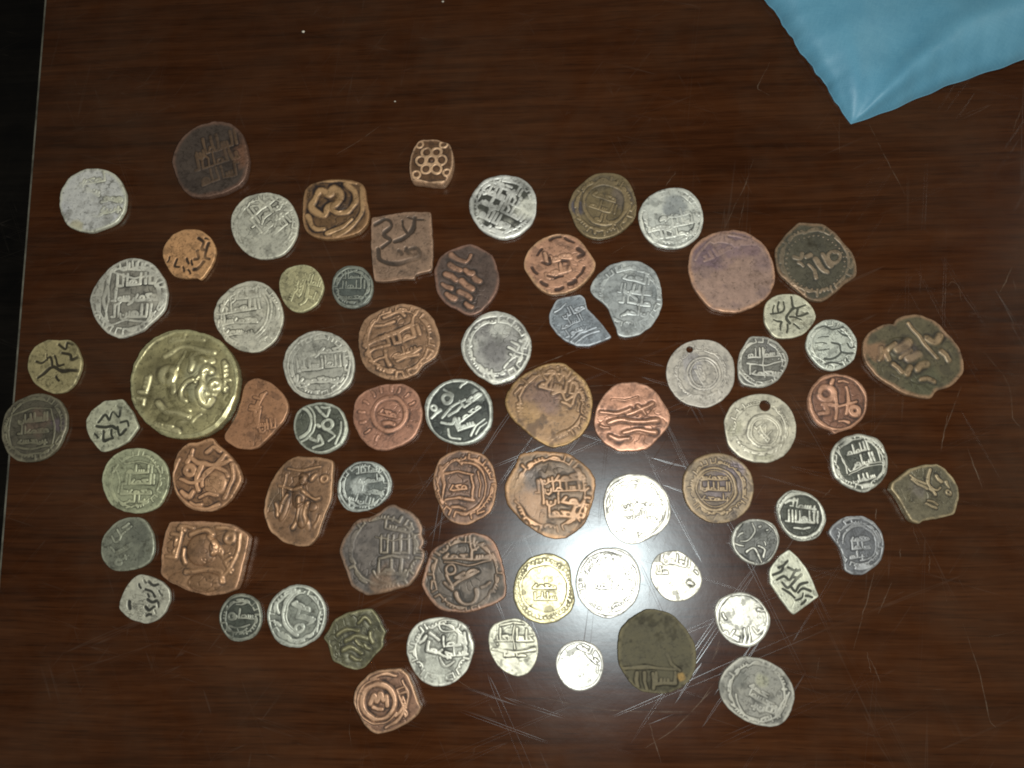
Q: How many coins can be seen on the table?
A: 72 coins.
